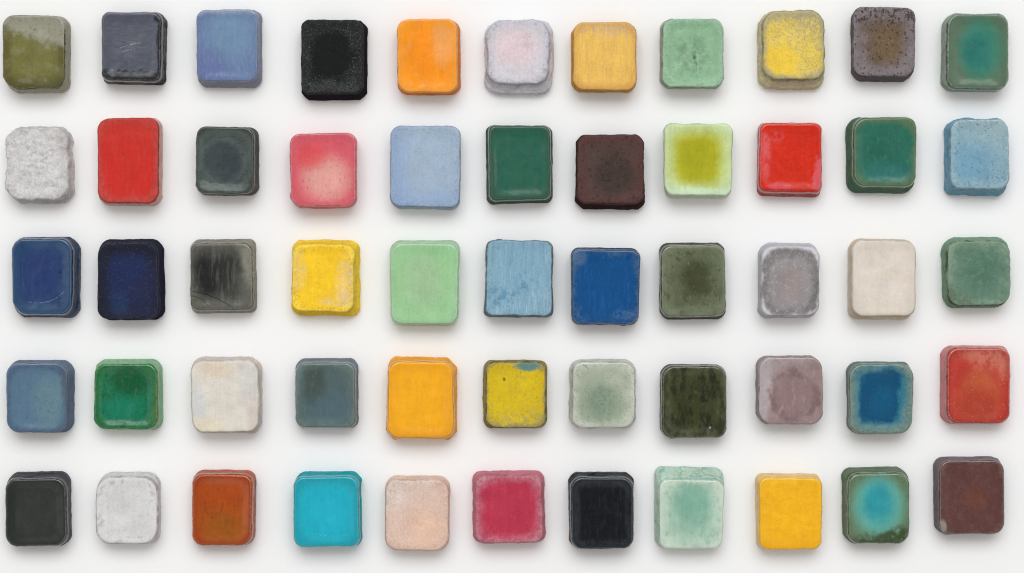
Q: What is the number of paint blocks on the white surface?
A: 55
